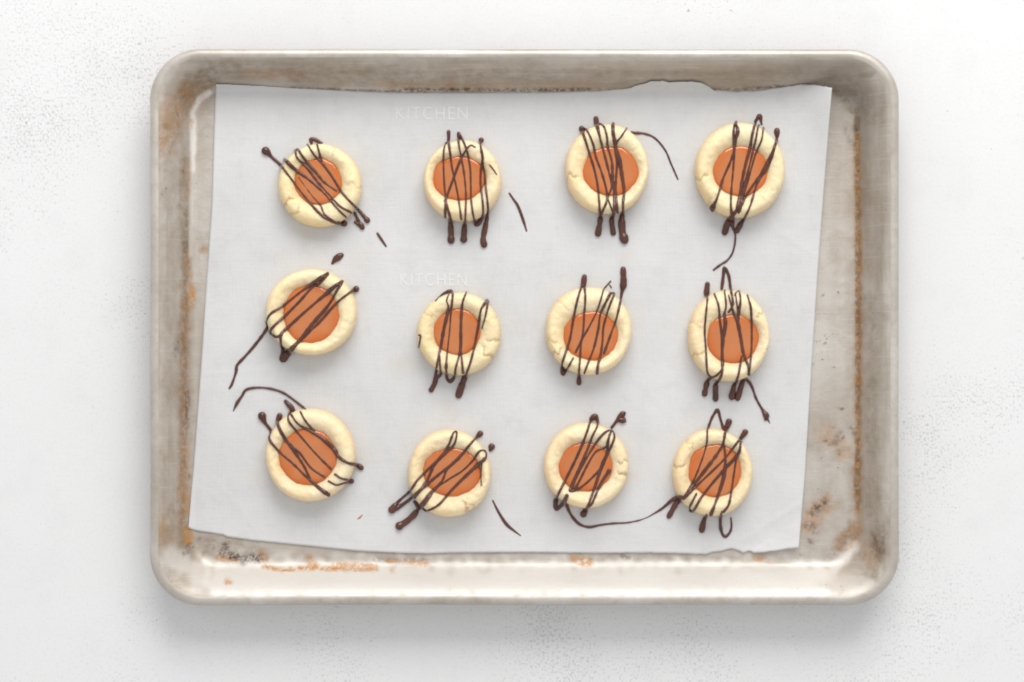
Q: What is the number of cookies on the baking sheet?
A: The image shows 12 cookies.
